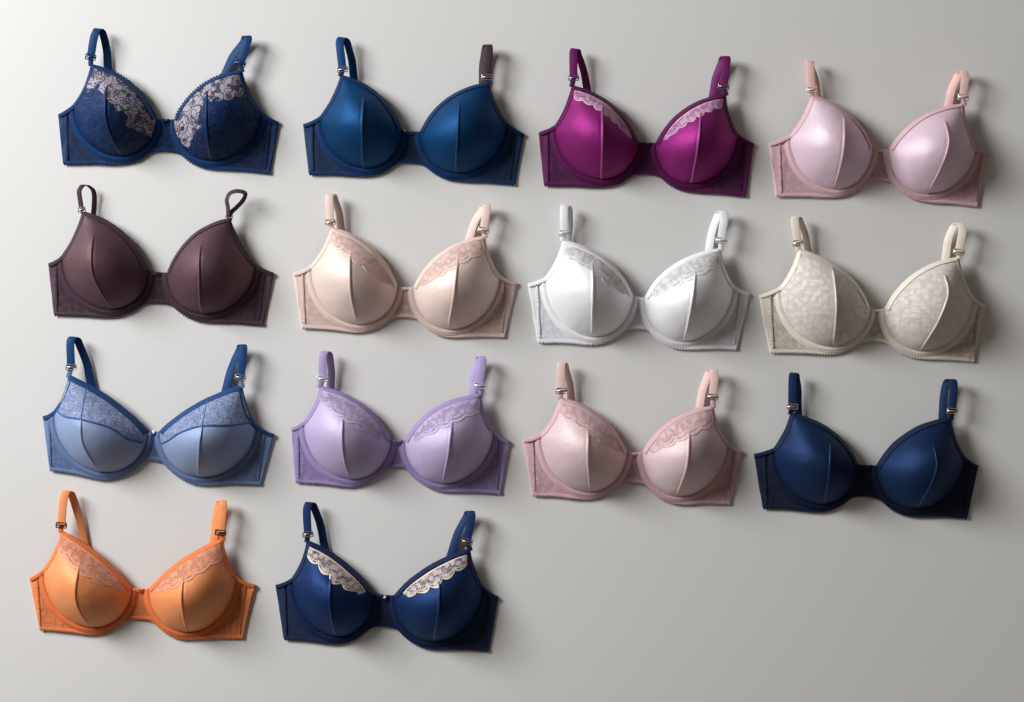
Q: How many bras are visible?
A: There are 14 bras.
